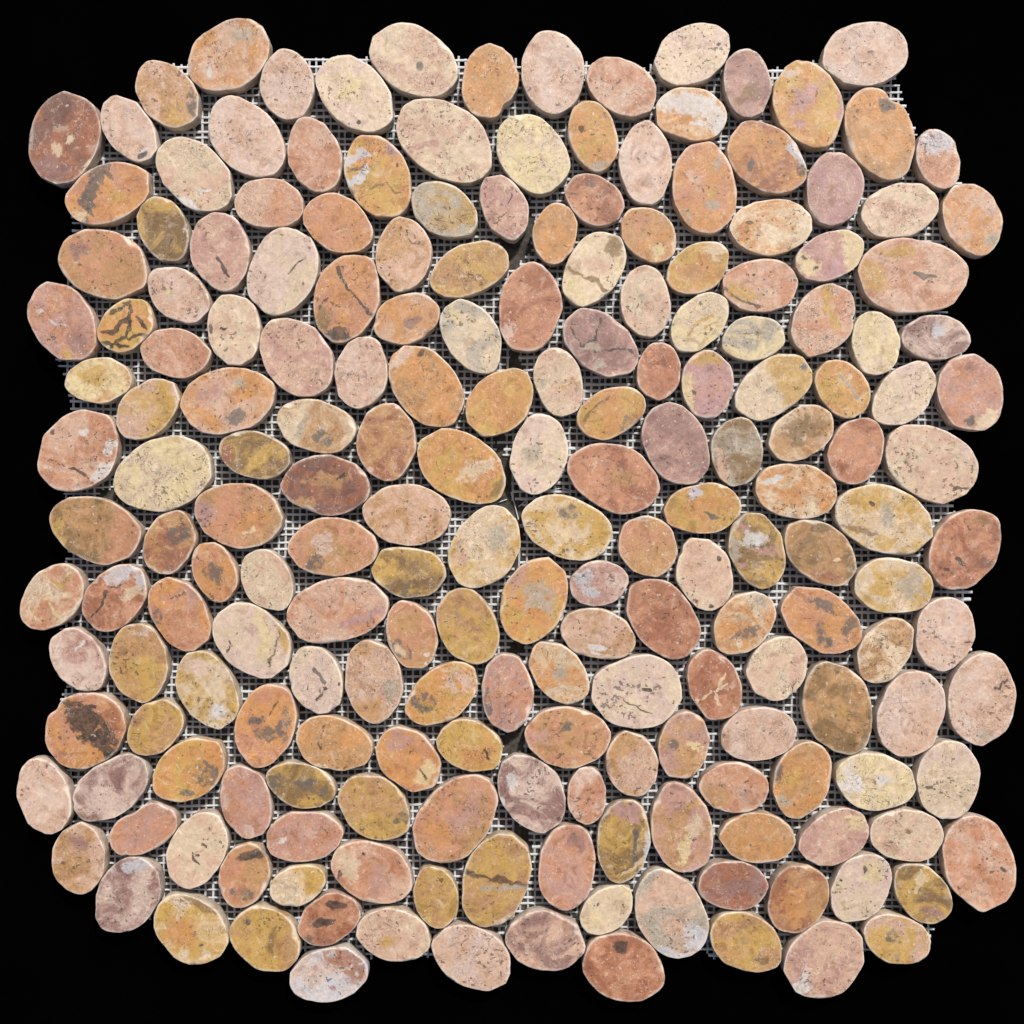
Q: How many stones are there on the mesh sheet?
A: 200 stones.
